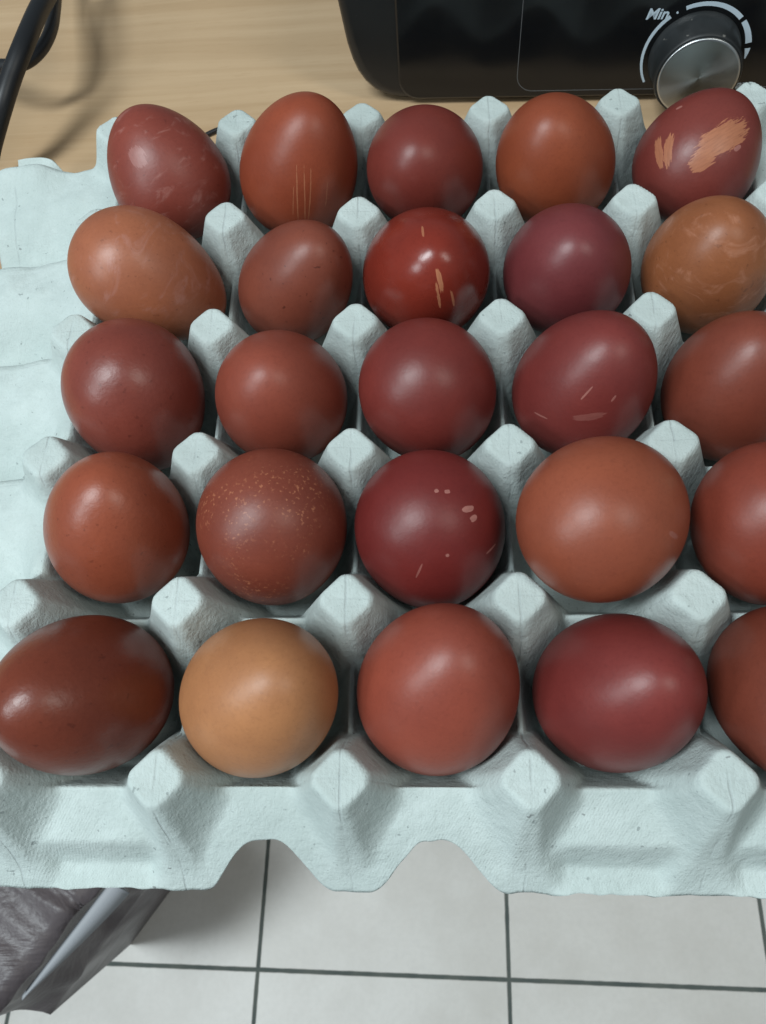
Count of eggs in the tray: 25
